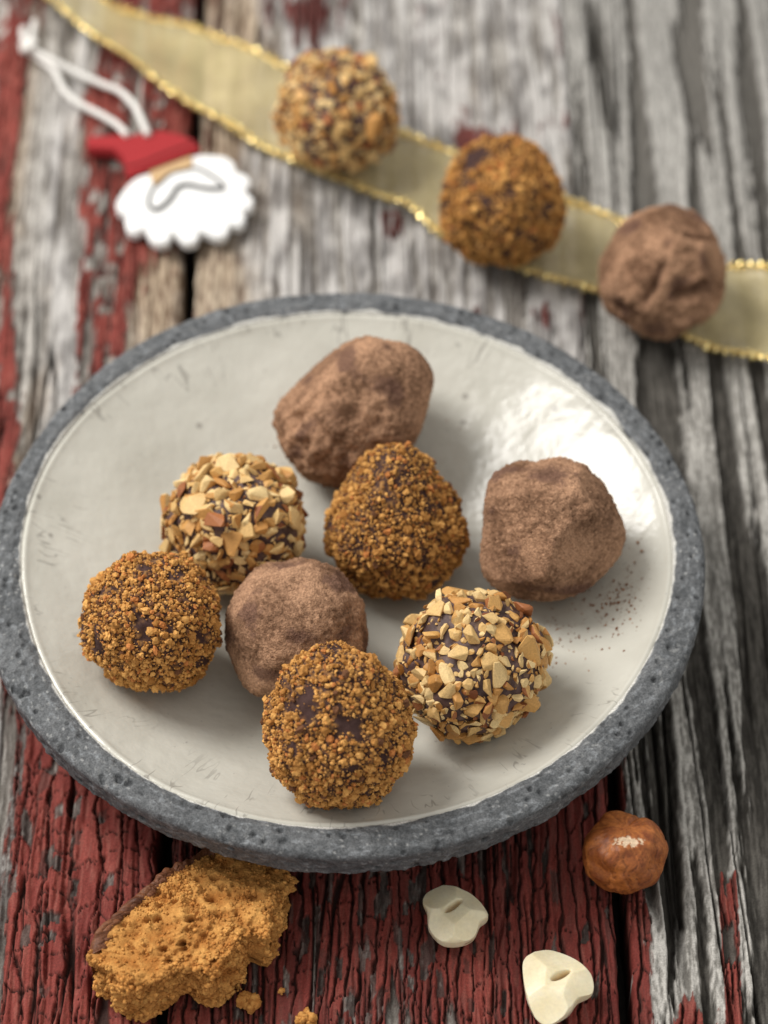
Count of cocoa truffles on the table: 4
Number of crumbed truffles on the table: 4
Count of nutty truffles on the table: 3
